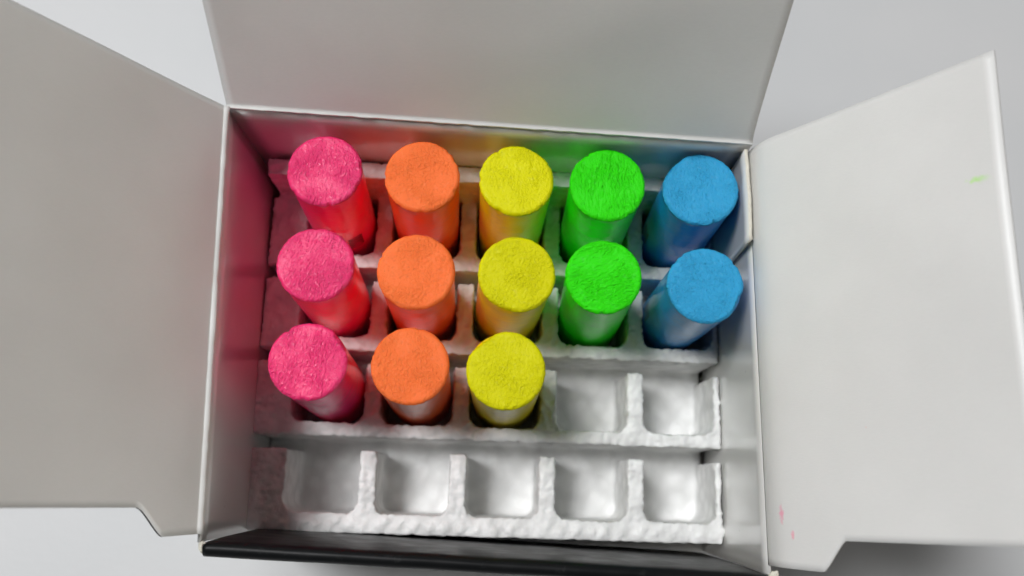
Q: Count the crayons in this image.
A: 13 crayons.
